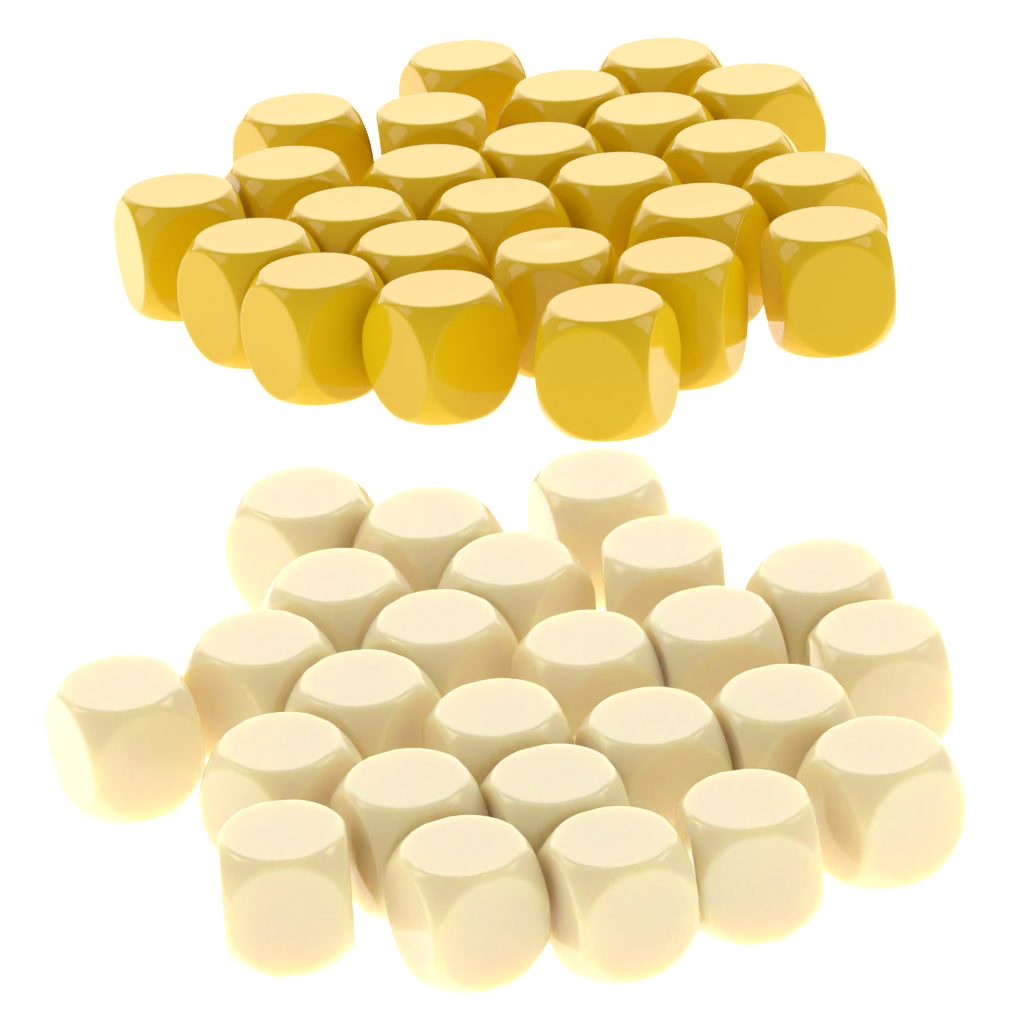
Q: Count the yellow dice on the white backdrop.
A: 25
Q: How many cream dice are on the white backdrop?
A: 25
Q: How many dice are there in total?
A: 50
